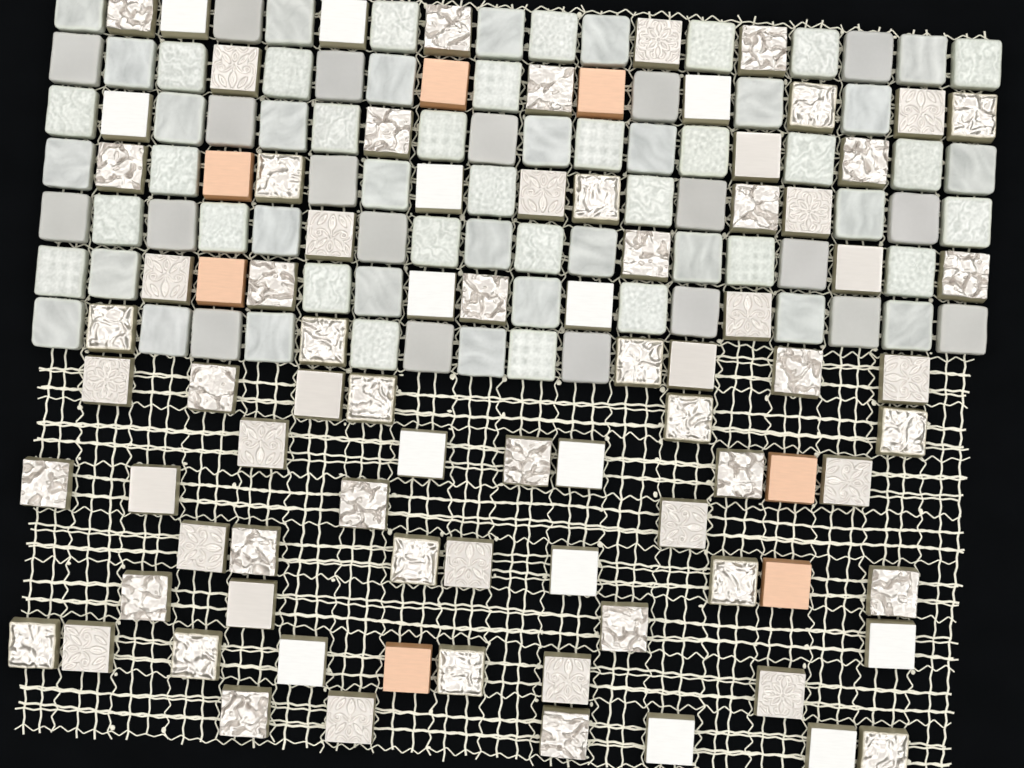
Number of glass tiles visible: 80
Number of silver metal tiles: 65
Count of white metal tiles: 14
